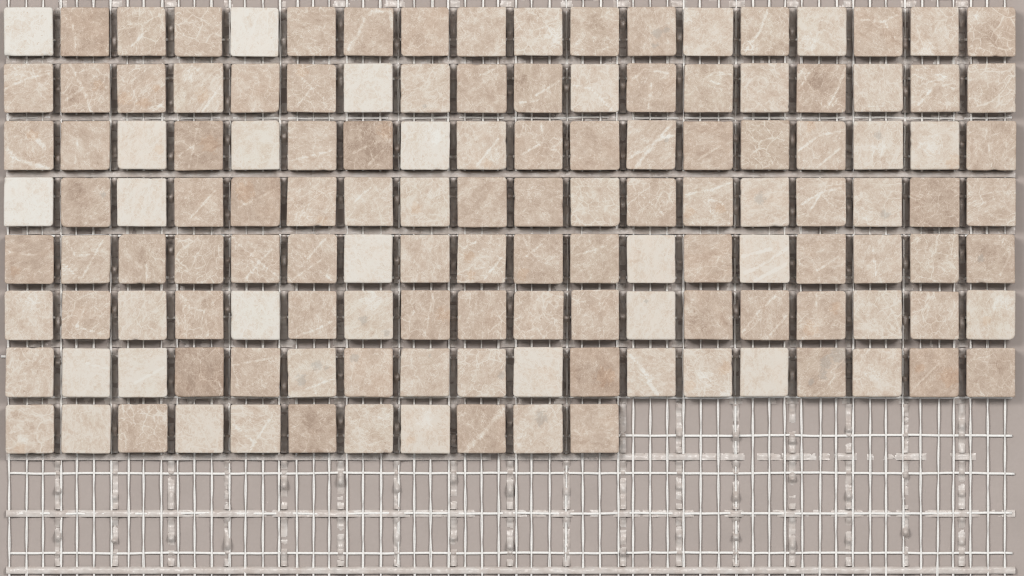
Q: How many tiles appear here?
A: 137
